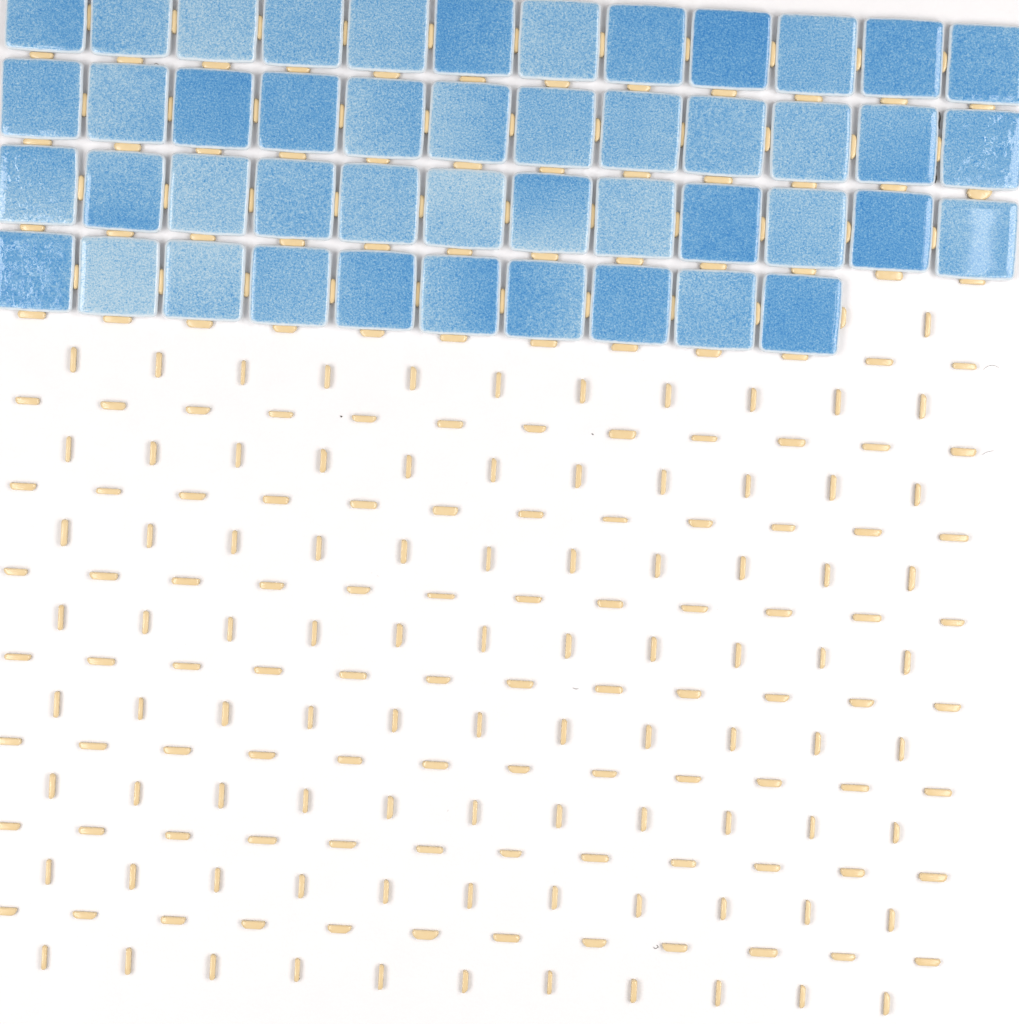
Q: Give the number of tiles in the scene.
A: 46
